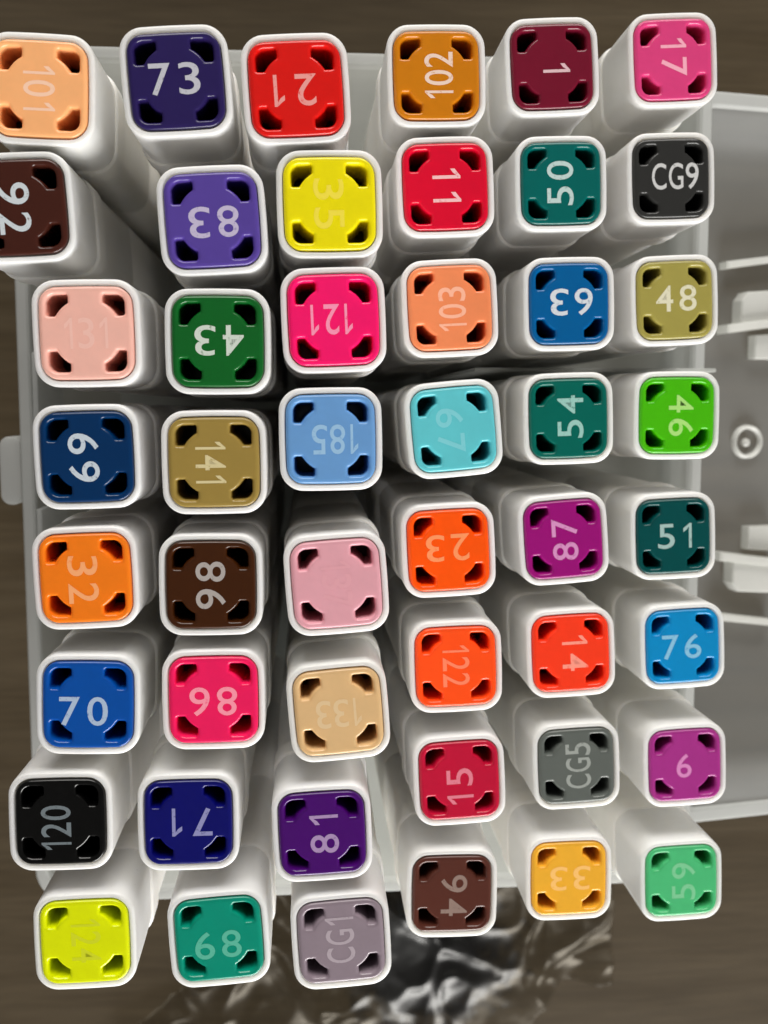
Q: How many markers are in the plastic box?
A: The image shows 48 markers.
